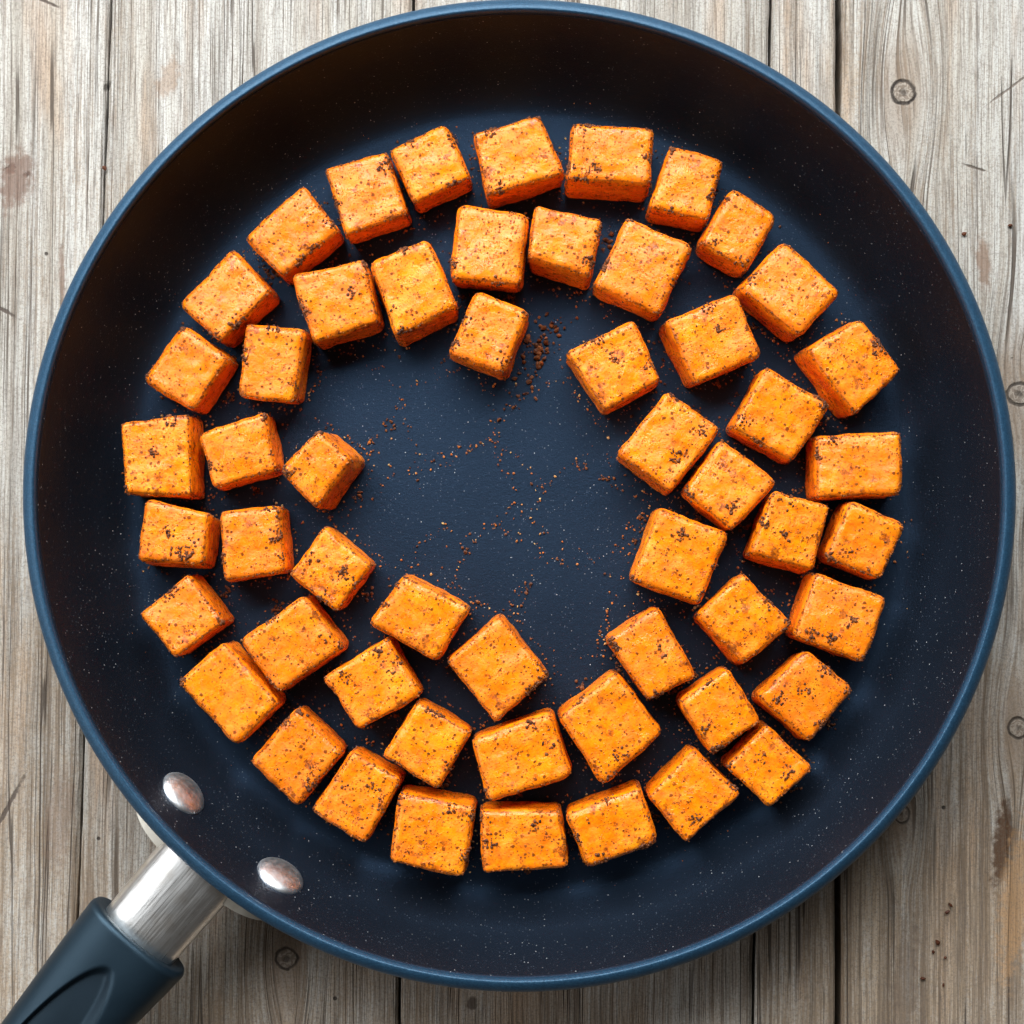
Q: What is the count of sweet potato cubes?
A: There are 54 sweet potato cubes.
